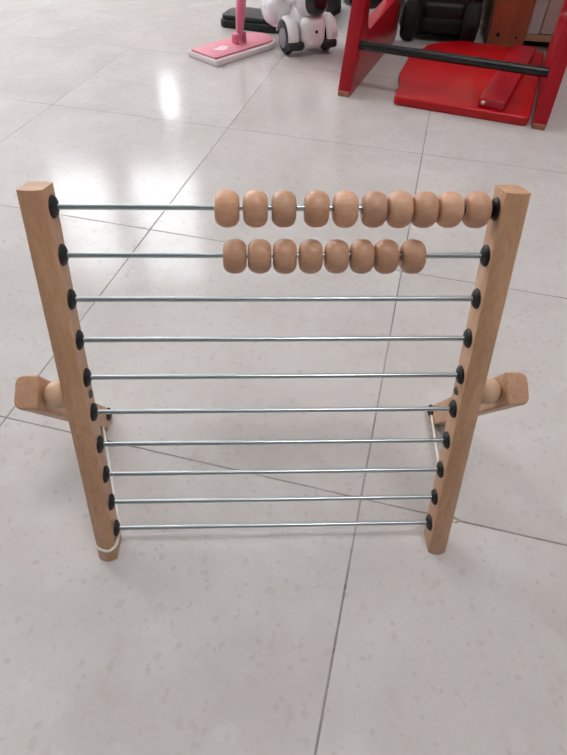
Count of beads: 18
